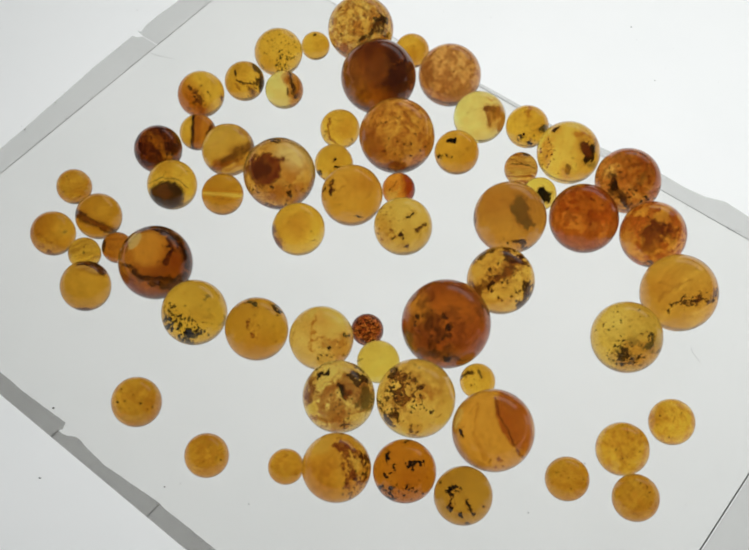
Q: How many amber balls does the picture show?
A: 62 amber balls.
